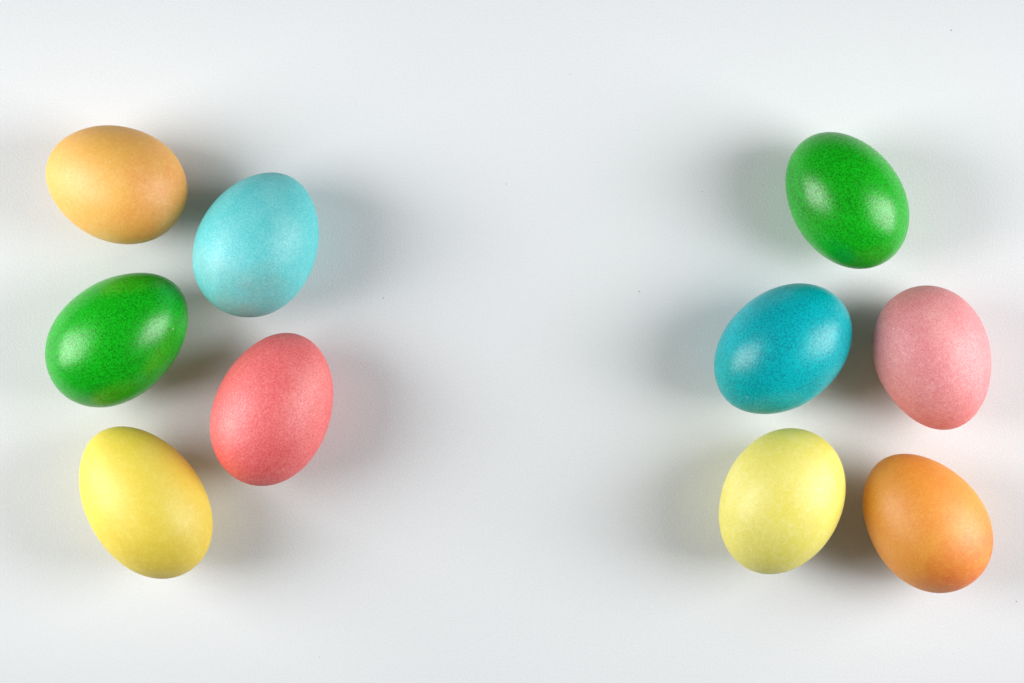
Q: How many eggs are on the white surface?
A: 10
